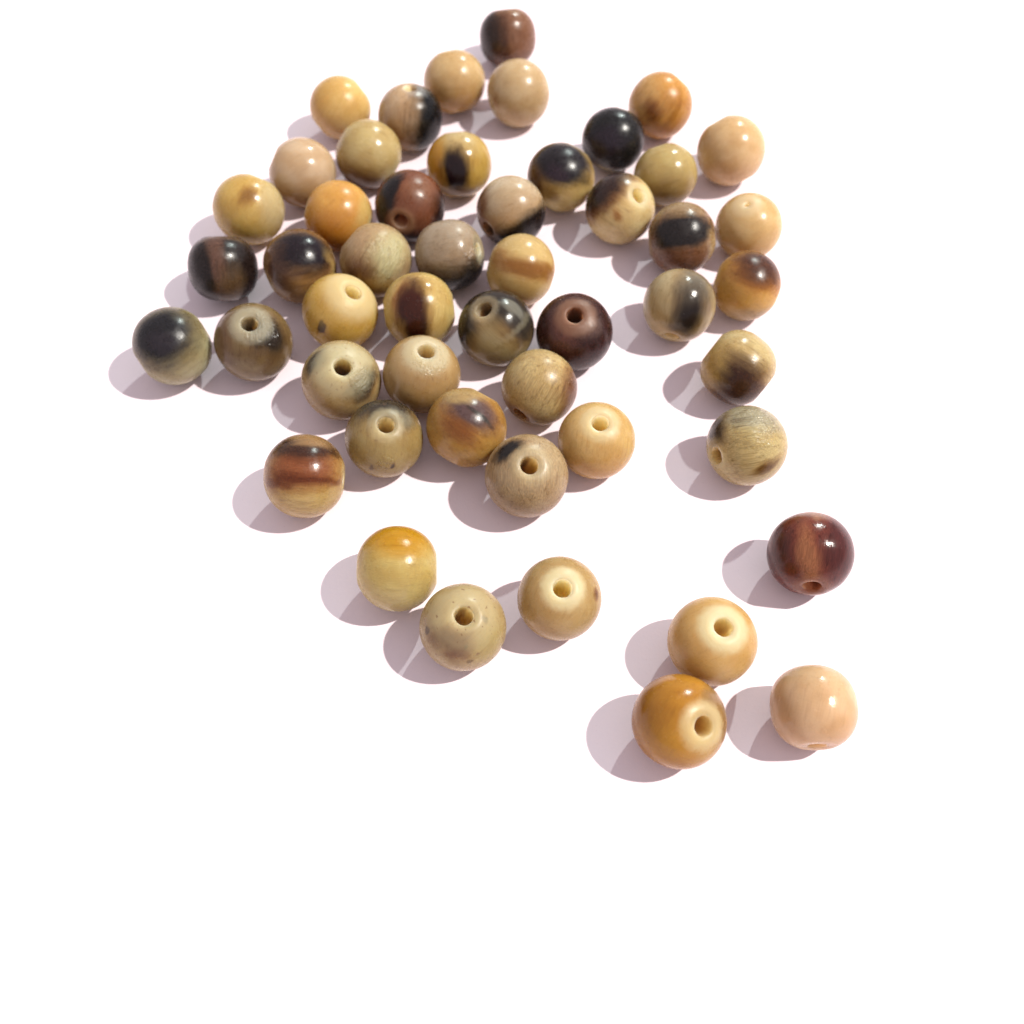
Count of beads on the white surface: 50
